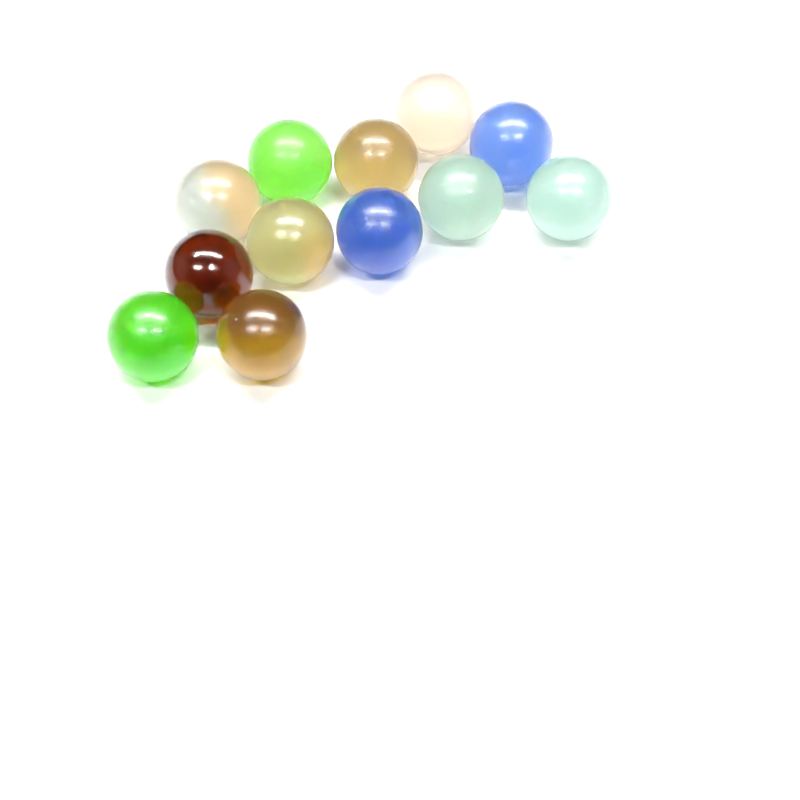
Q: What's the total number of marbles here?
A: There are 12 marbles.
